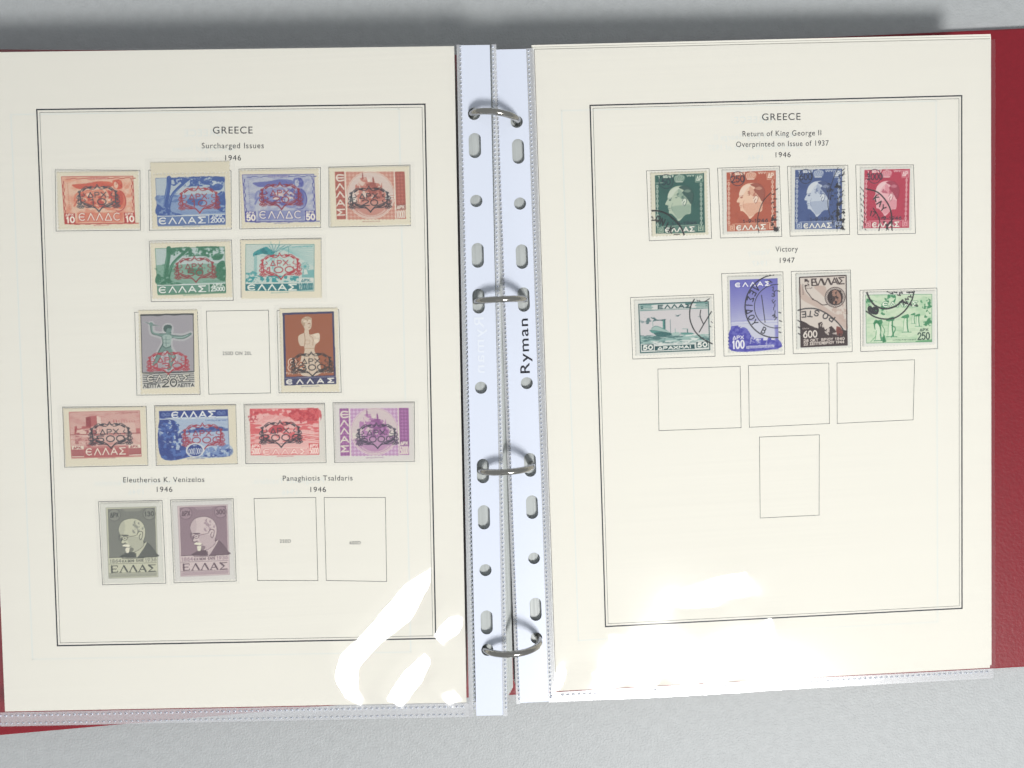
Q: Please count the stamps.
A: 22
